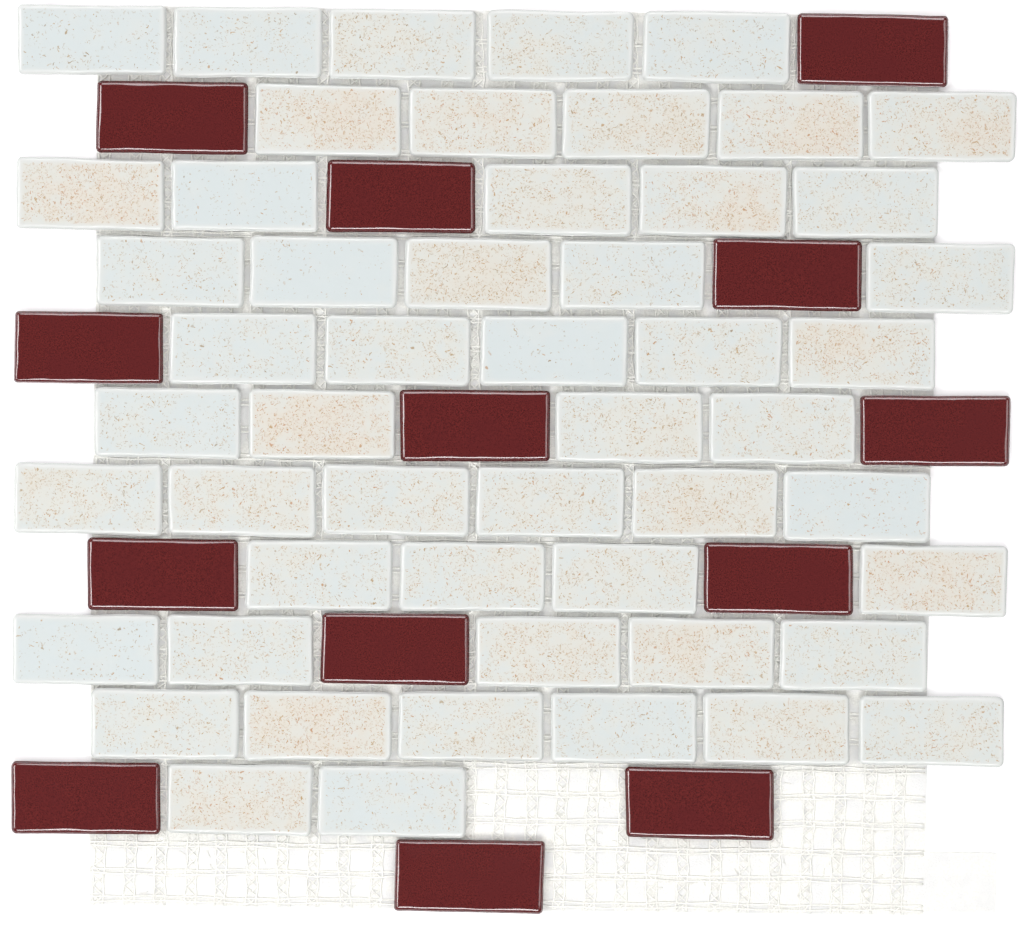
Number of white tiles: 52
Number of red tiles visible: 13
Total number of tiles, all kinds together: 65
